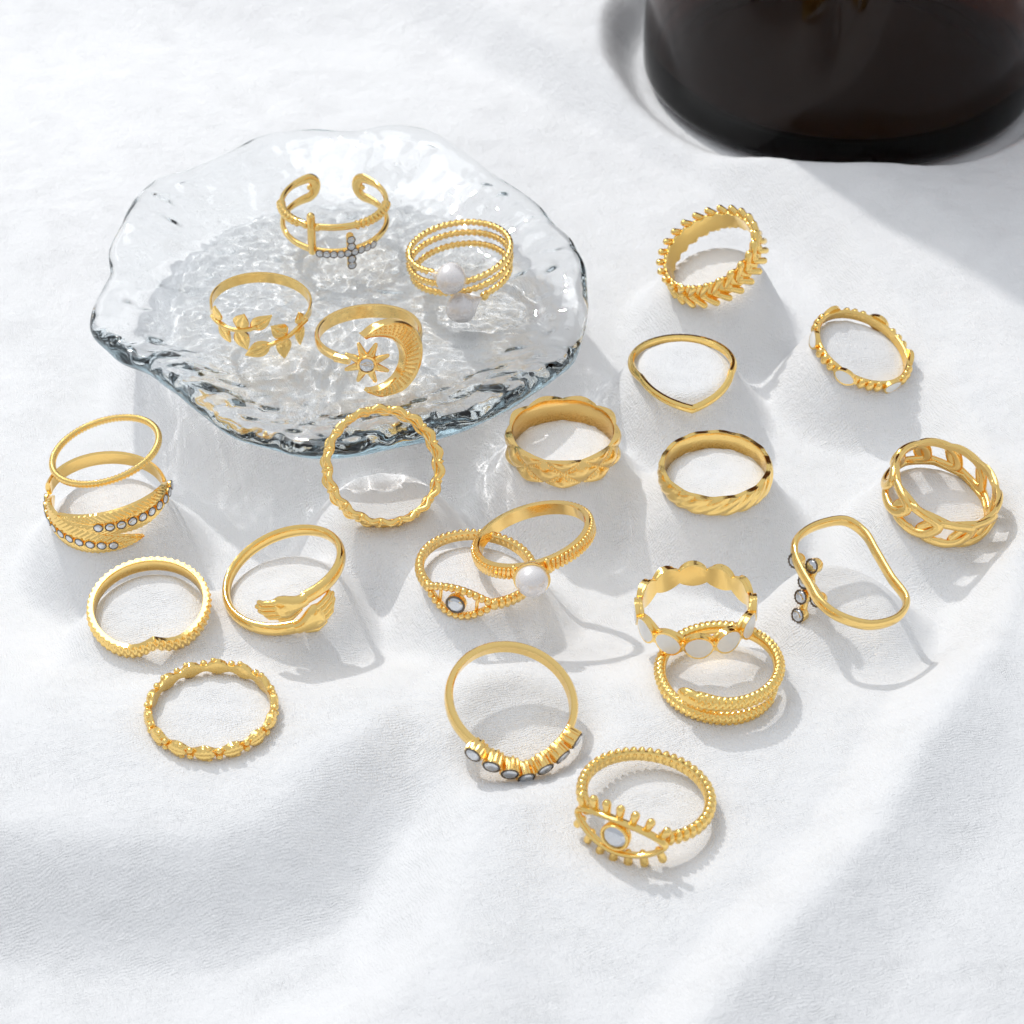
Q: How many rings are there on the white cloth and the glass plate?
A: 23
